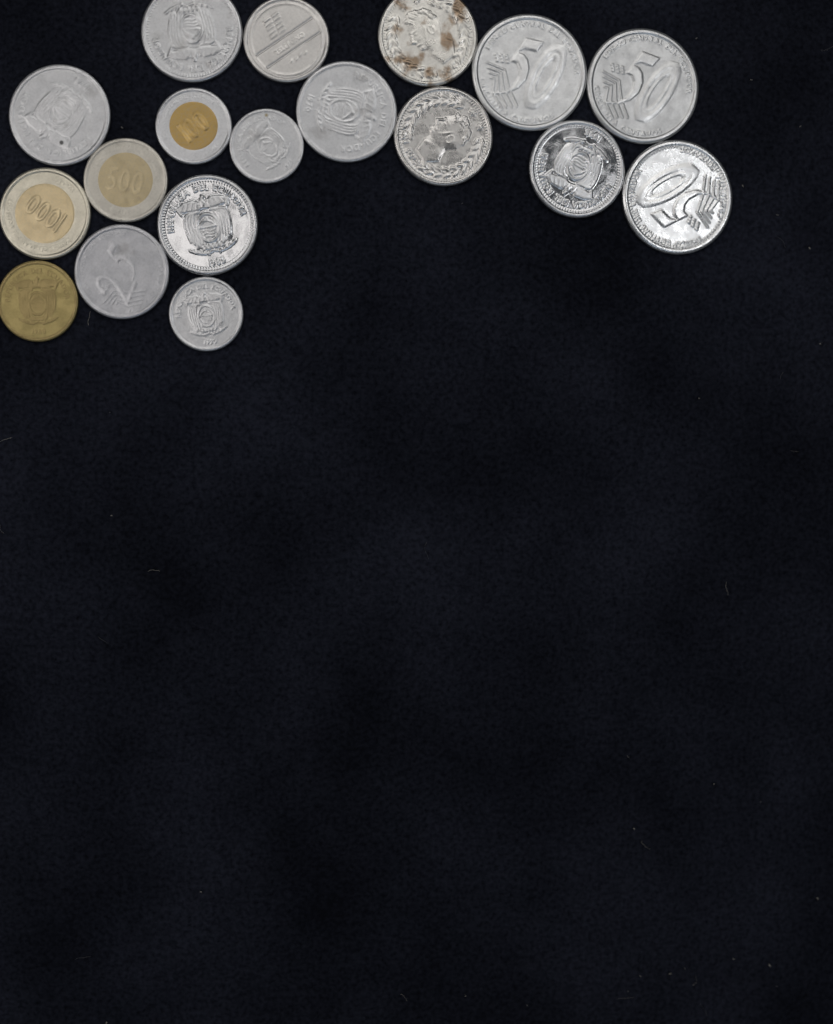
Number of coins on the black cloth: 18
